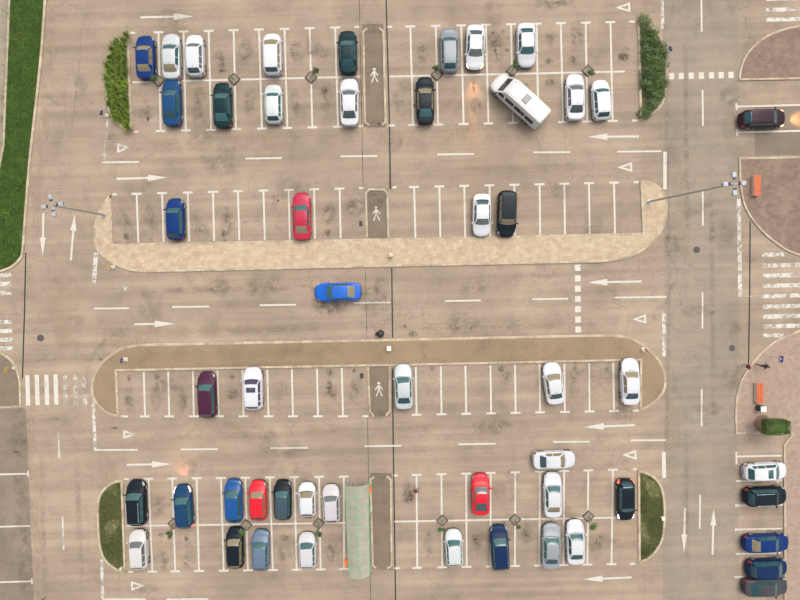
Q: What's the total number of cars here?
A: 50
